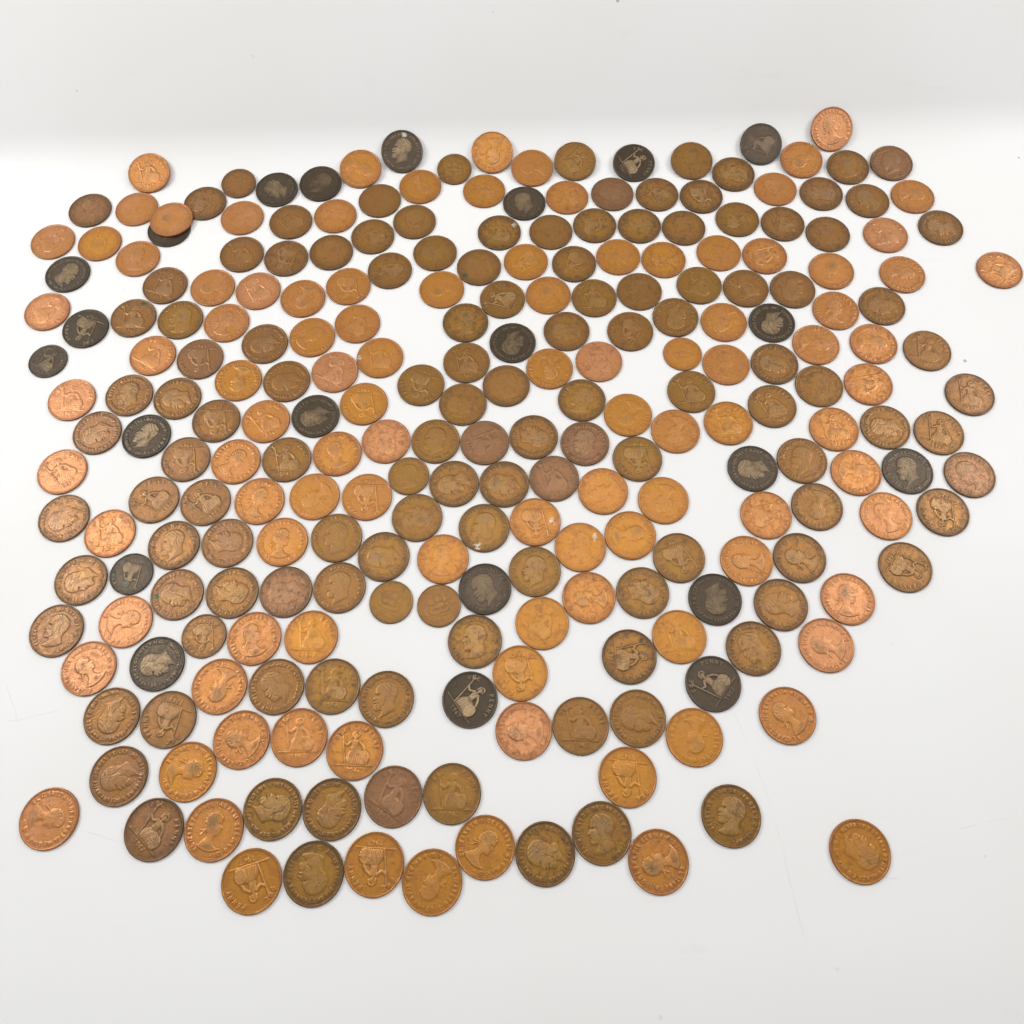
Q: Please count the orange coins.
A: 103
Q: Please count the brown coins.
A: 127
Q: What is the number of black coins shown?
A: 22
